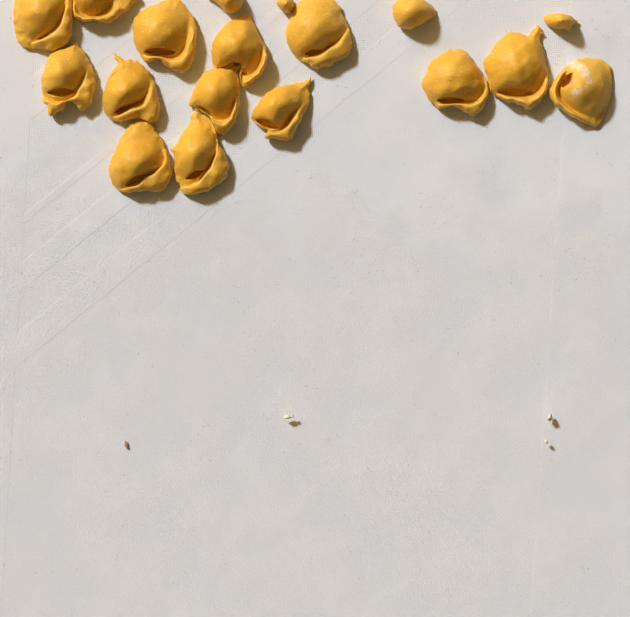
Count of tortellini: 18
